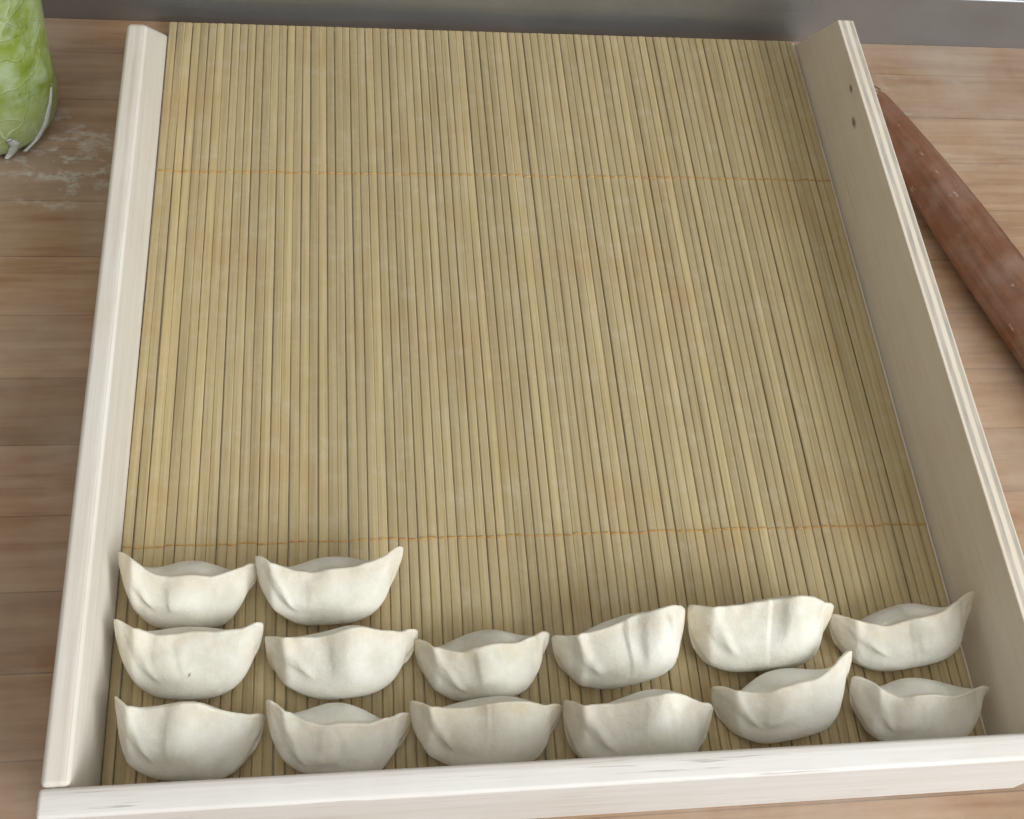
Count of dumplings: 14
